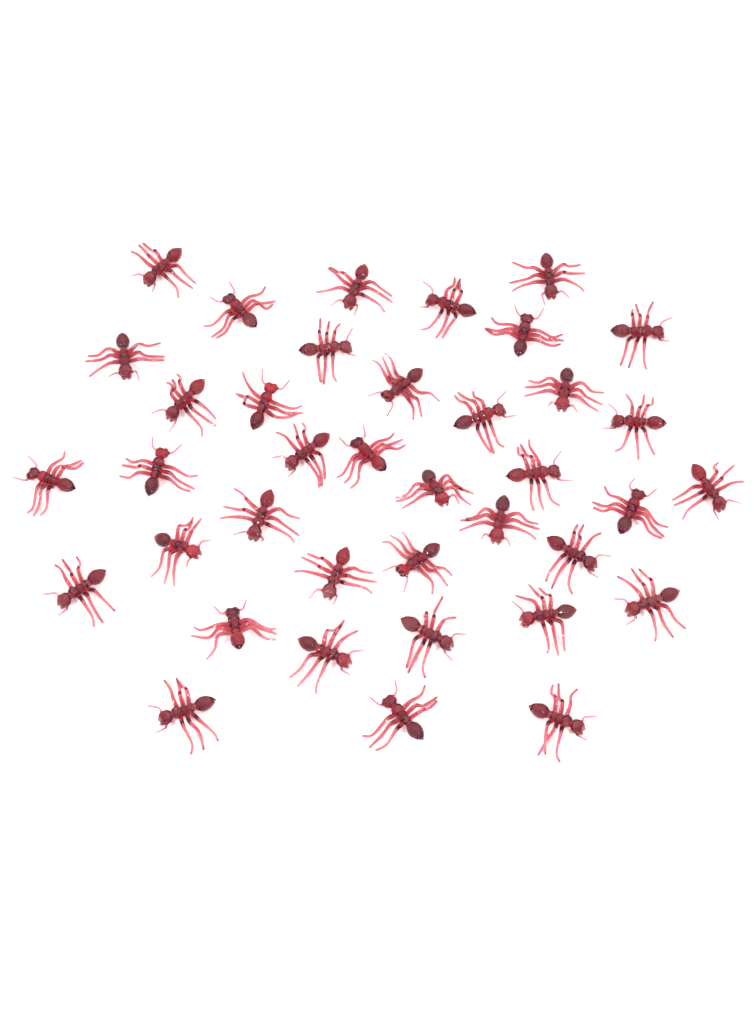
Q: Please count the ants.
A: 38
